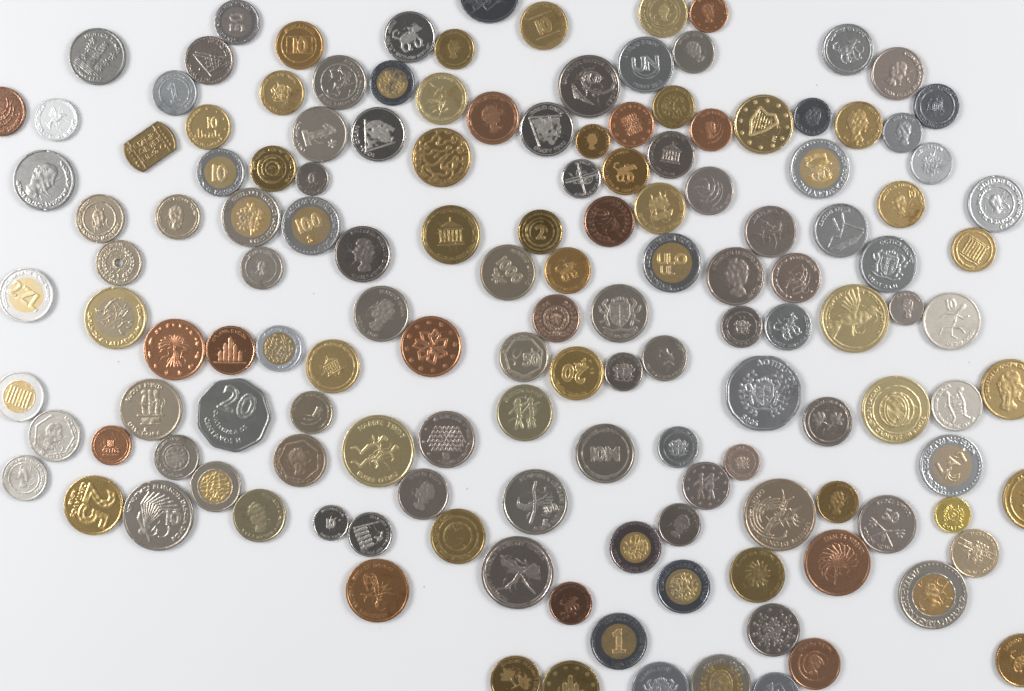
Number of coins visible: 144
